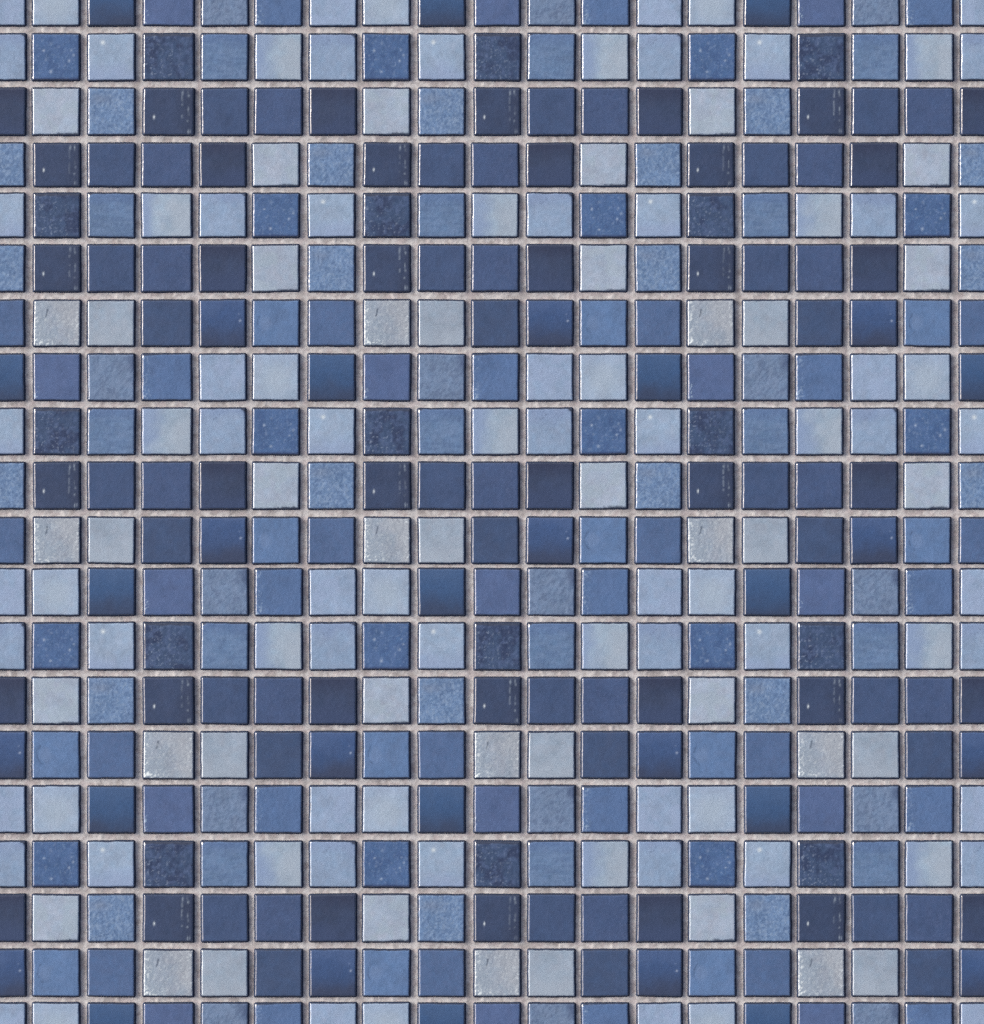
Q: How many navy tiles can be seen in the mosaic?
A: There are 132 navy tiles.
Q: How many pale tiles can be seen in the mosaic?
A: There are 126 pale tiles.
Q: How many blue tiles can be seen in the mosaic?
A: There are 122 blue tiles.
